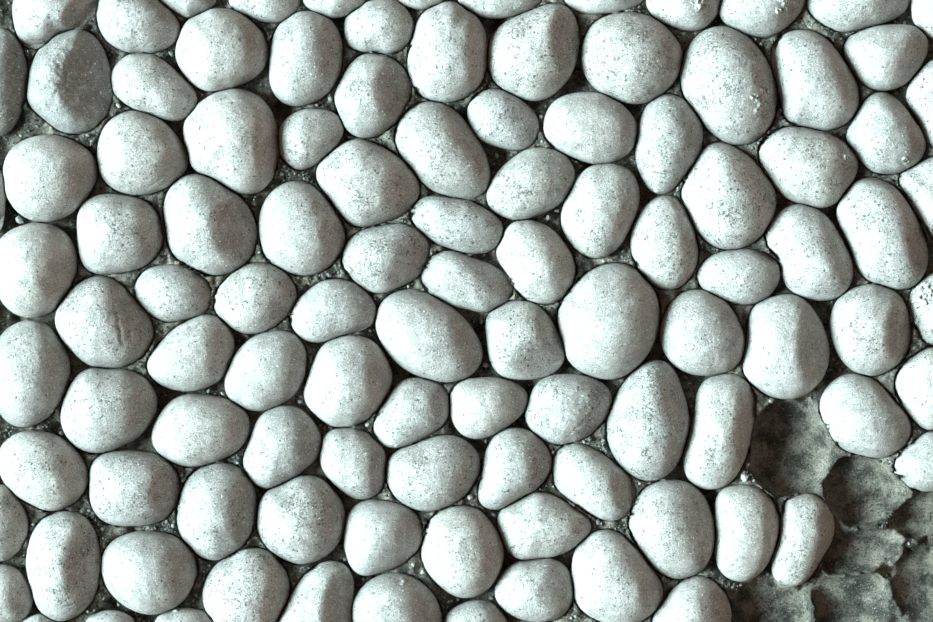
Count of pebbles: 108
